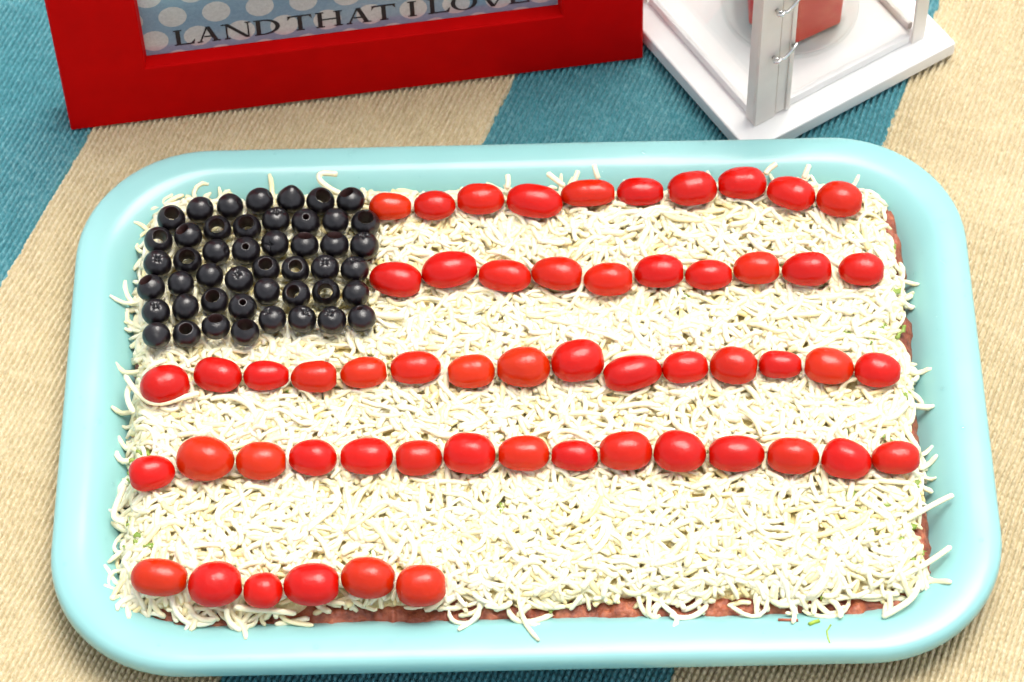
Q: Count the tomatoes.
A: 56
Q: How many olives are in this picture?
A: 47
